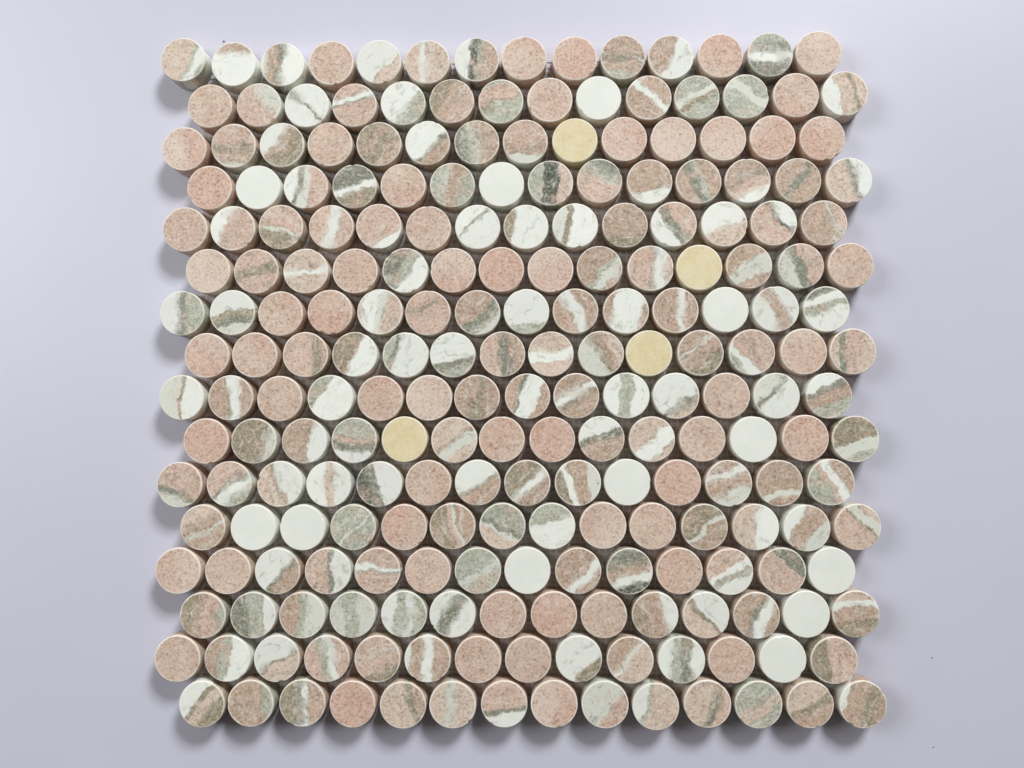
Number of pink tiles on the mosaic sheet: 57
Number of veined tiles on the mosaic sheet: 151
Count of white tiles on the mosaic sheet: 12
